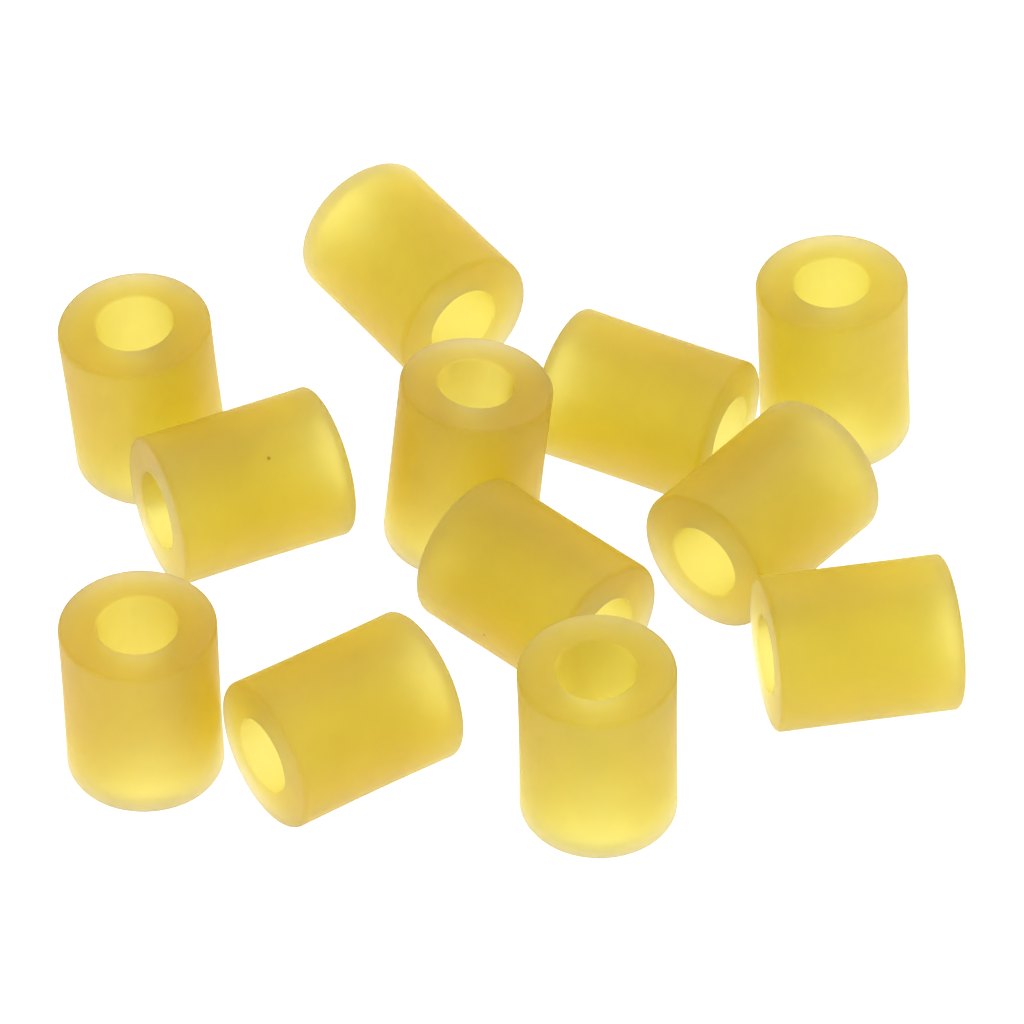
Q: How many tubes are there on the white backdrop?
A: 12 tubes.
